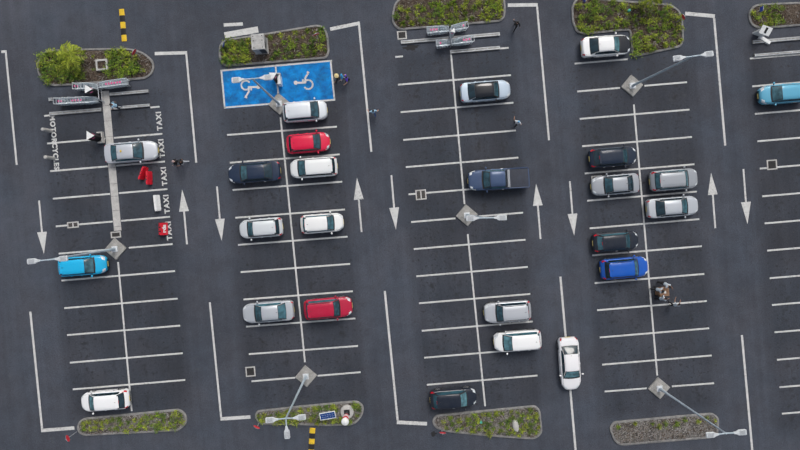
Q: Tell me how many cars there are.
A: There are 25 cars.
